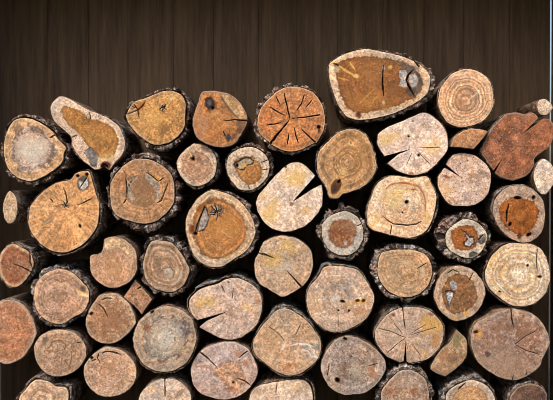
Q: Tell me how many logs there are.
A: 53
